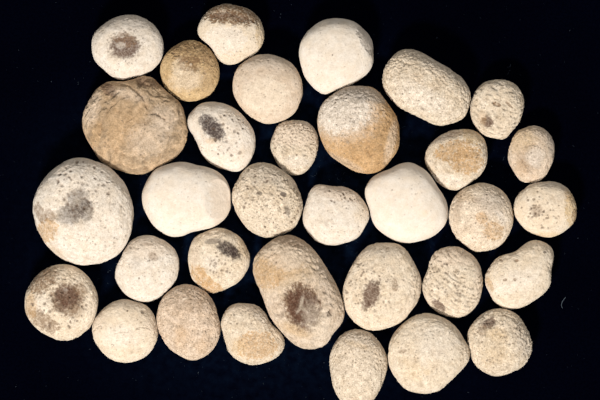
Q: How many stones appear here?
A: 33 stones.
